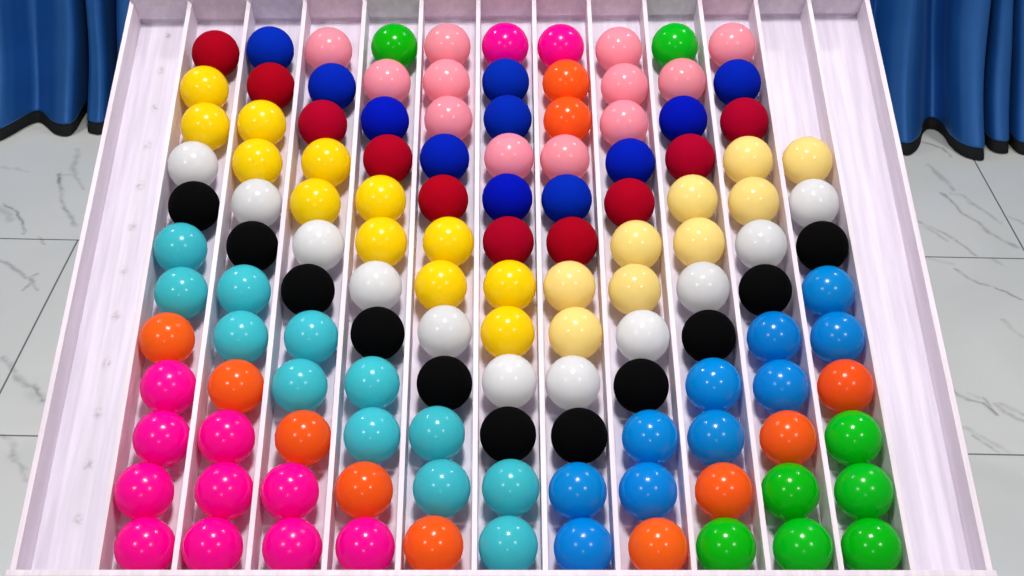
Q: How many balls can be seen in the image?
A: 129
